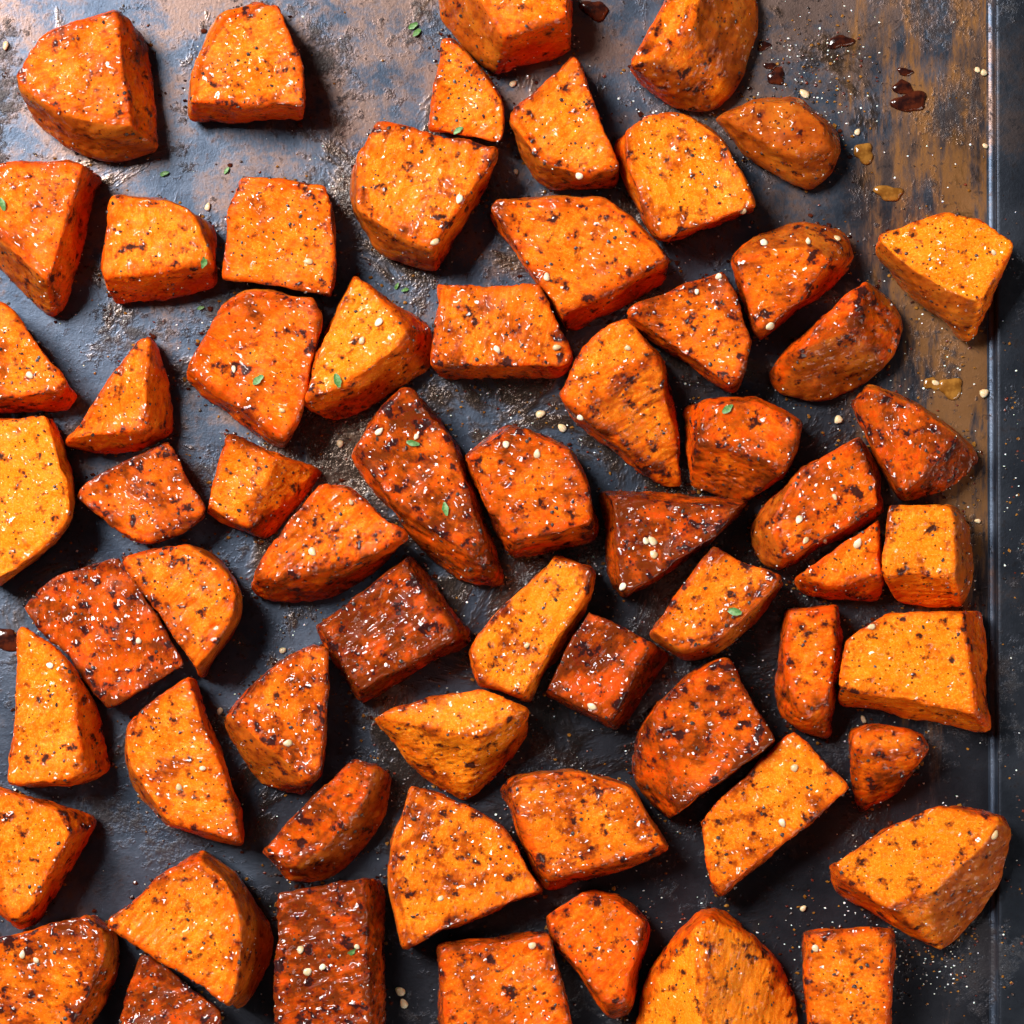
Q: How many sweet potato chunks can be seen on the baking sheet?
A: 63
